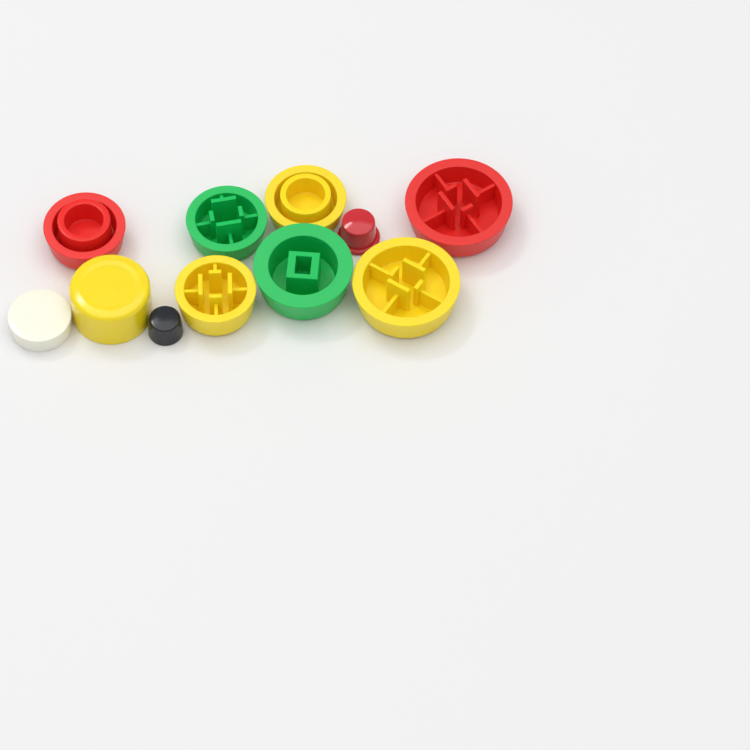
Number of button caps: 11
